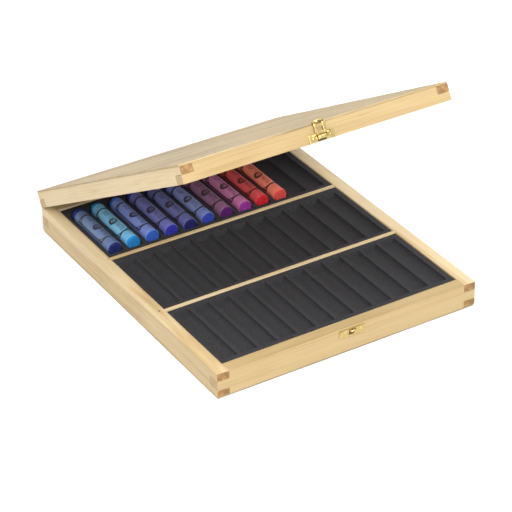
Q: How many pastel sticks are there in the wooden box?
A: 10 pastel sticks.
